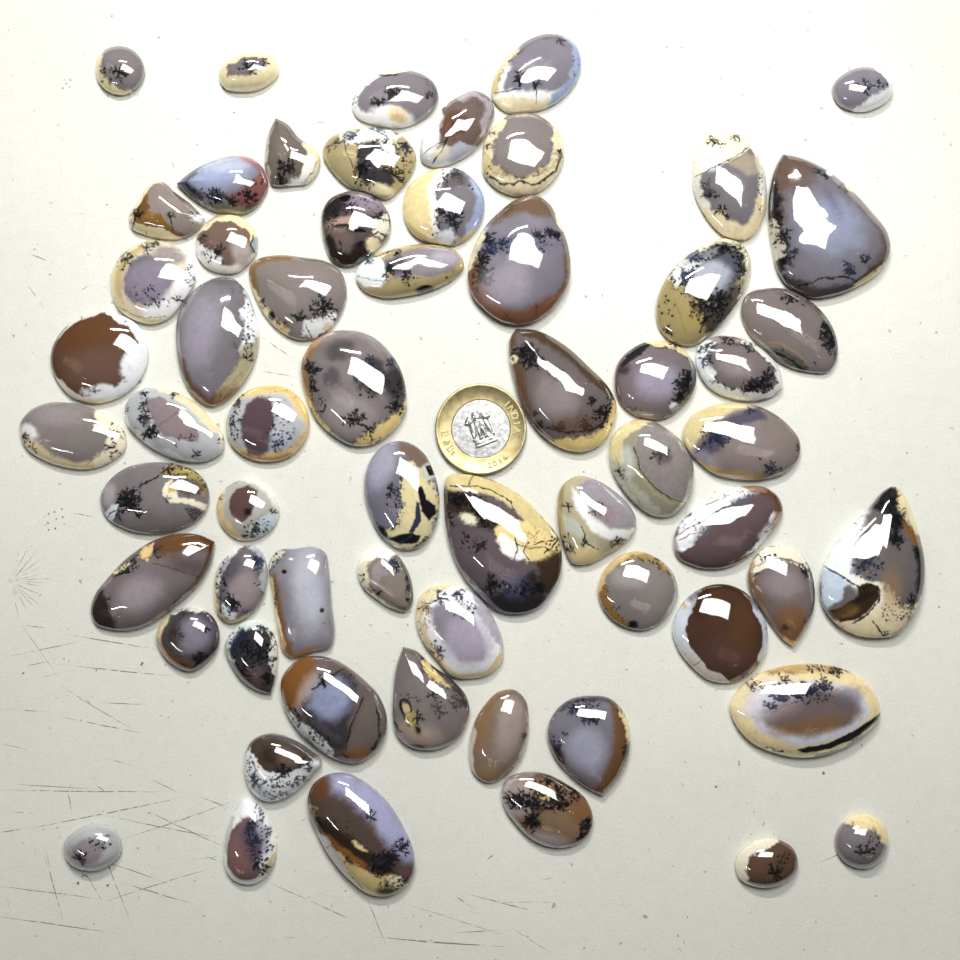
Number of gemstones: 62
